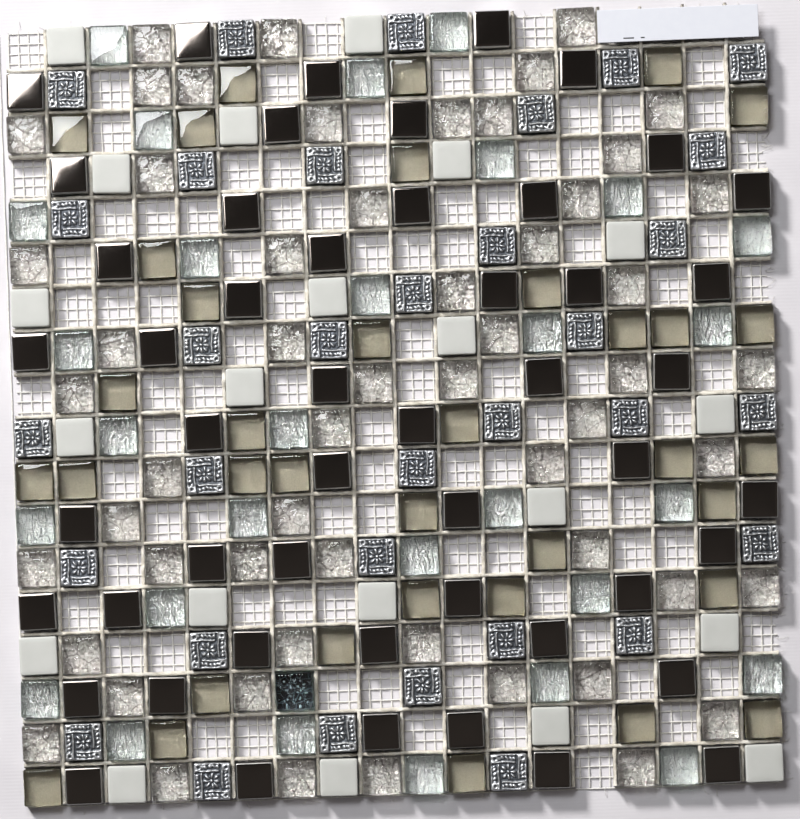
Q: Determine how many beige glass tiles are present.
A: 36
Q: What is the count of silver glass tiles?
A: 85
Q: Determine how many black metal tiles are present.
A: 50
